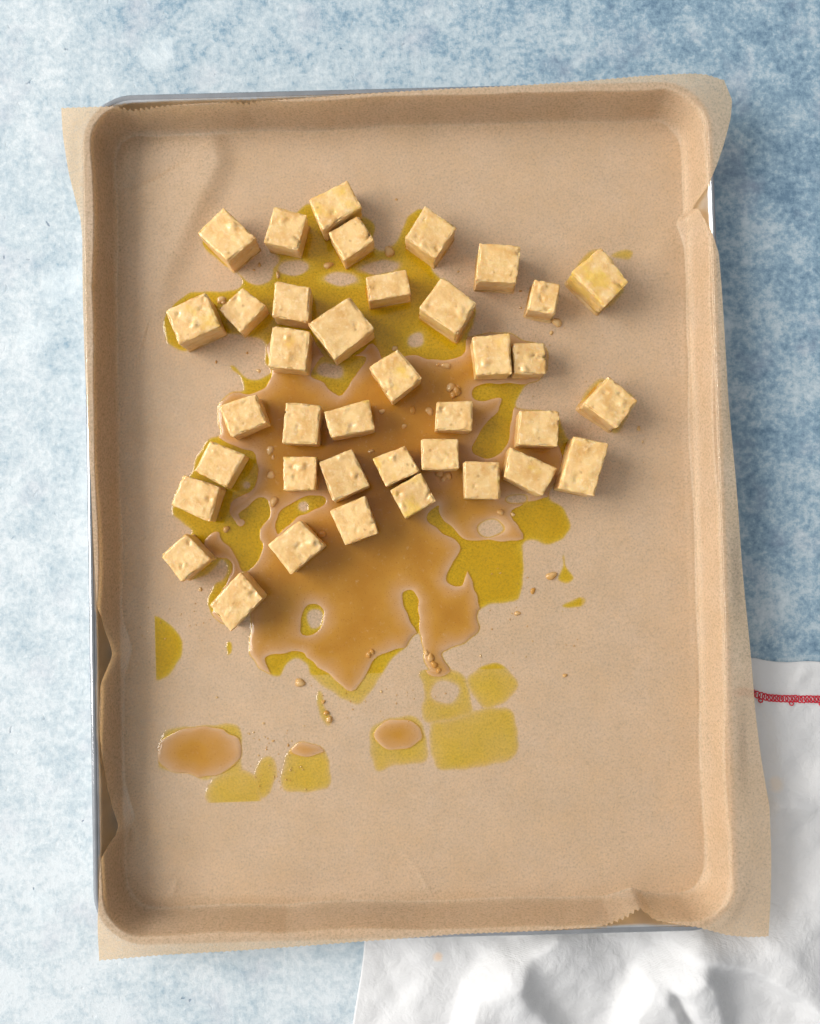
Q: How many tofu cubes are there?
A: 38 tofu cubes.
